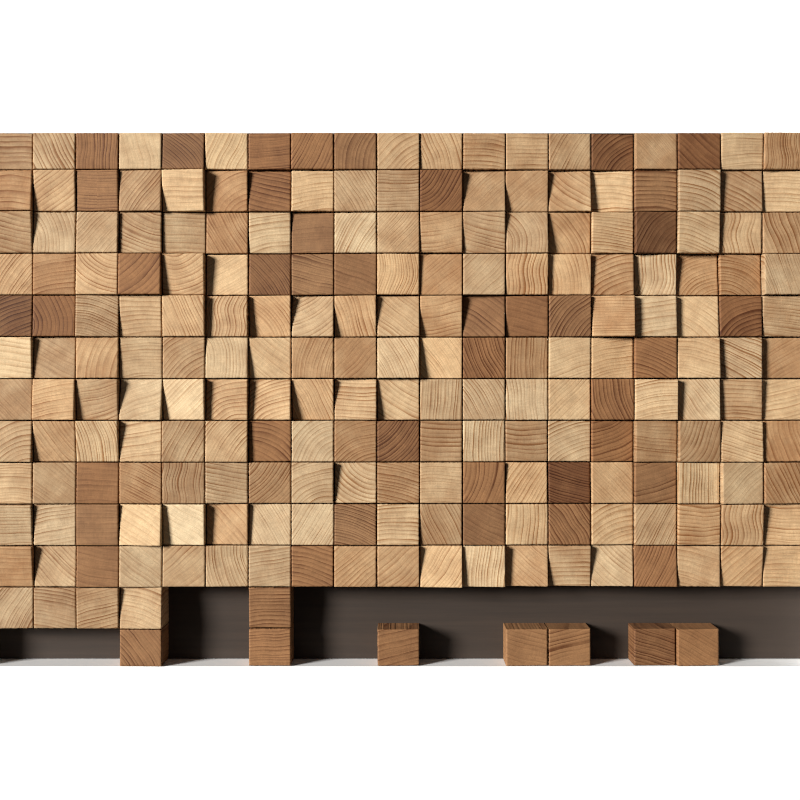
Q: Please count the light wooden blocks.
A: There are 173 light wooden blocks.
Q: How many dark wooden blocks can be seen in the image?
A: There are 48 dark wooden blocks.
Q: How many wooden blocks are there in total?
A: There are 221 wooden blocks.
